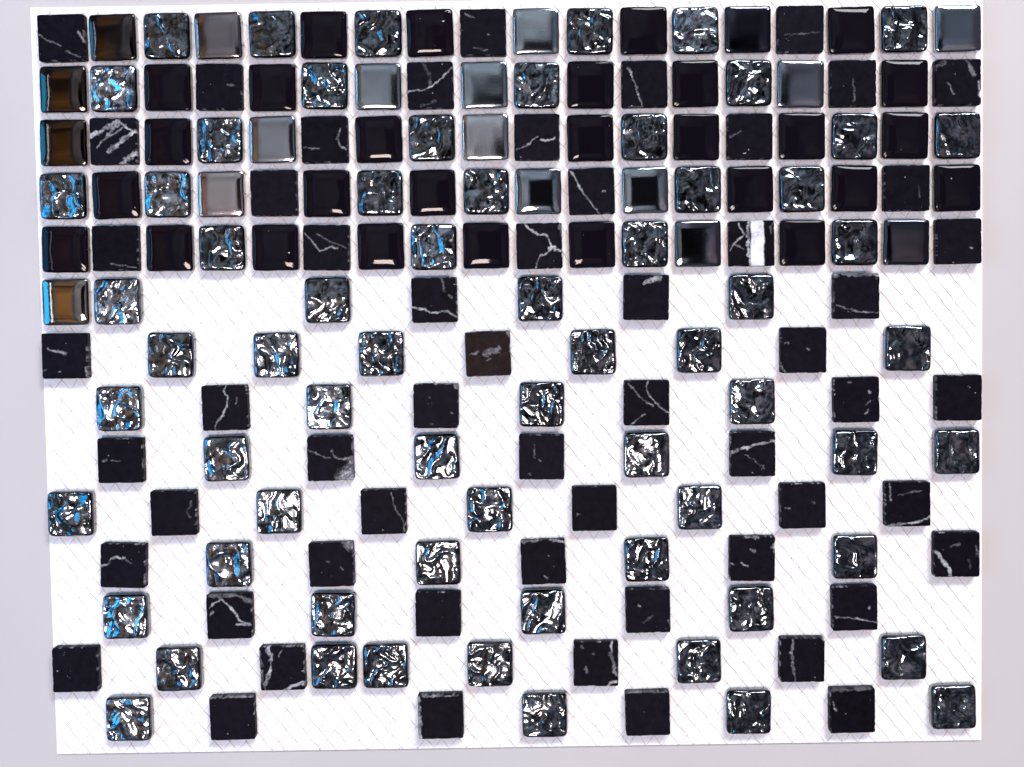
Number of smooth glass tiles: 46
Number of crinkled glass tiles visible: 66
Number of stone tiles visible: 57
